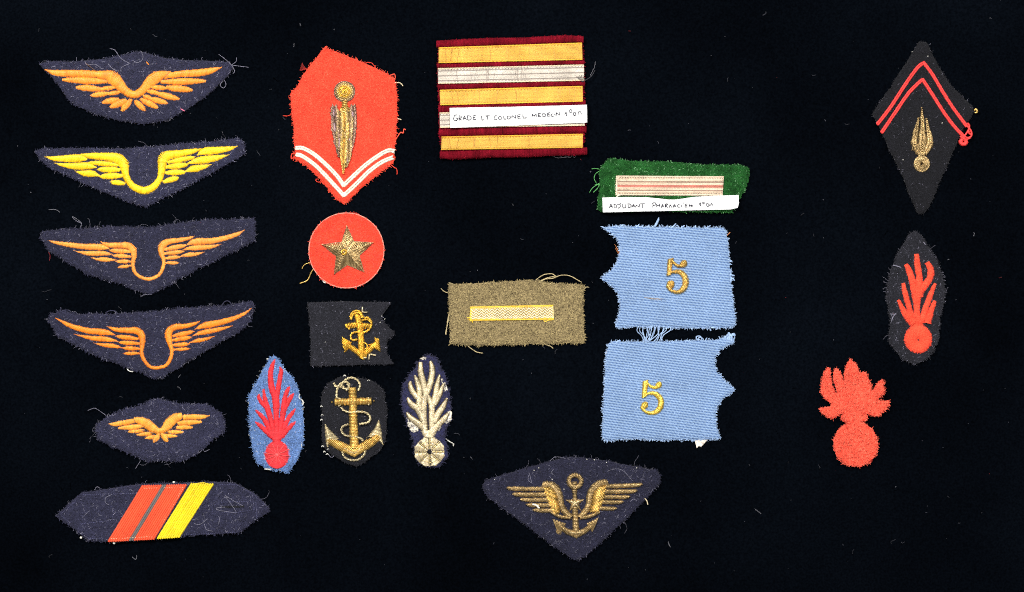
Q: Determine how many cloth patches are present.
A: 21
